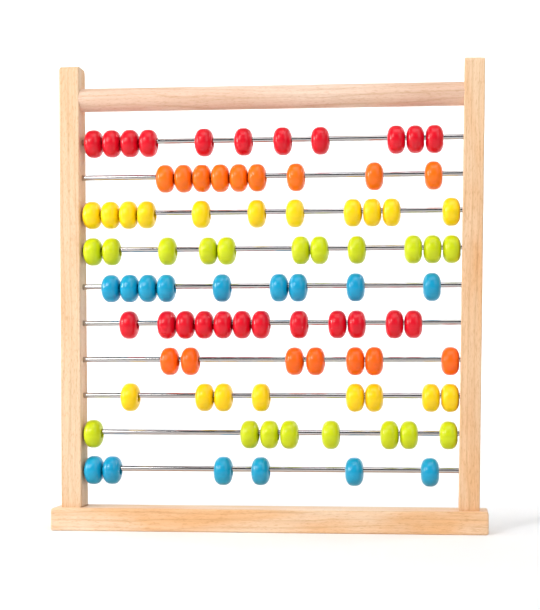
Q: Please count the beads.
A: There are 92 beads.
